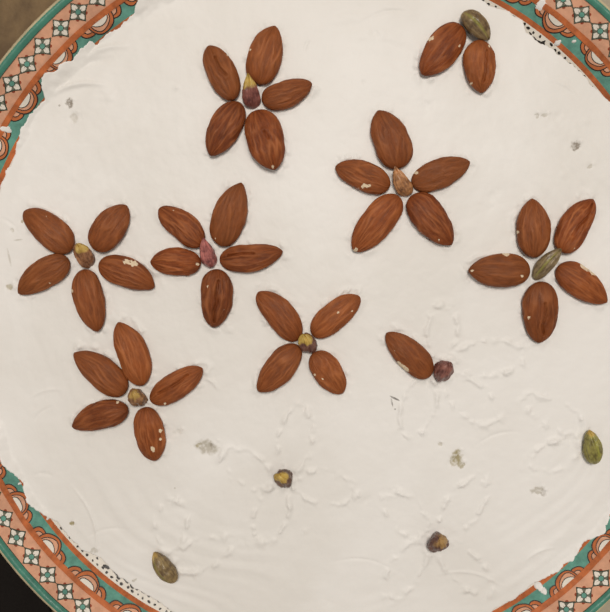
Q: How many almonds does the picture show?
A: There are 37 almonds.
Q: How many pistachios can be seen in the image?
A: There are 13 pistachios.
